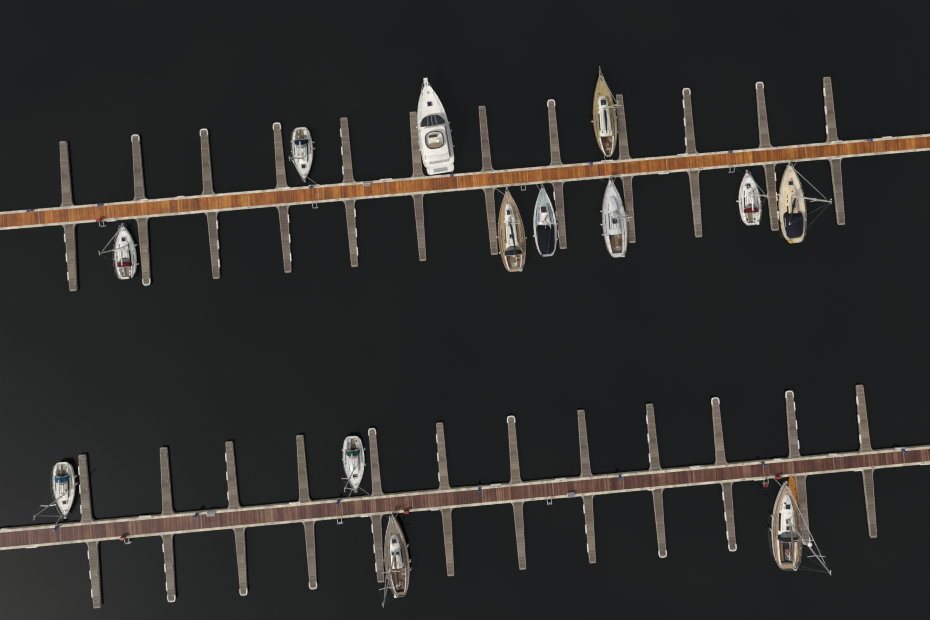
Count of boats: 13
